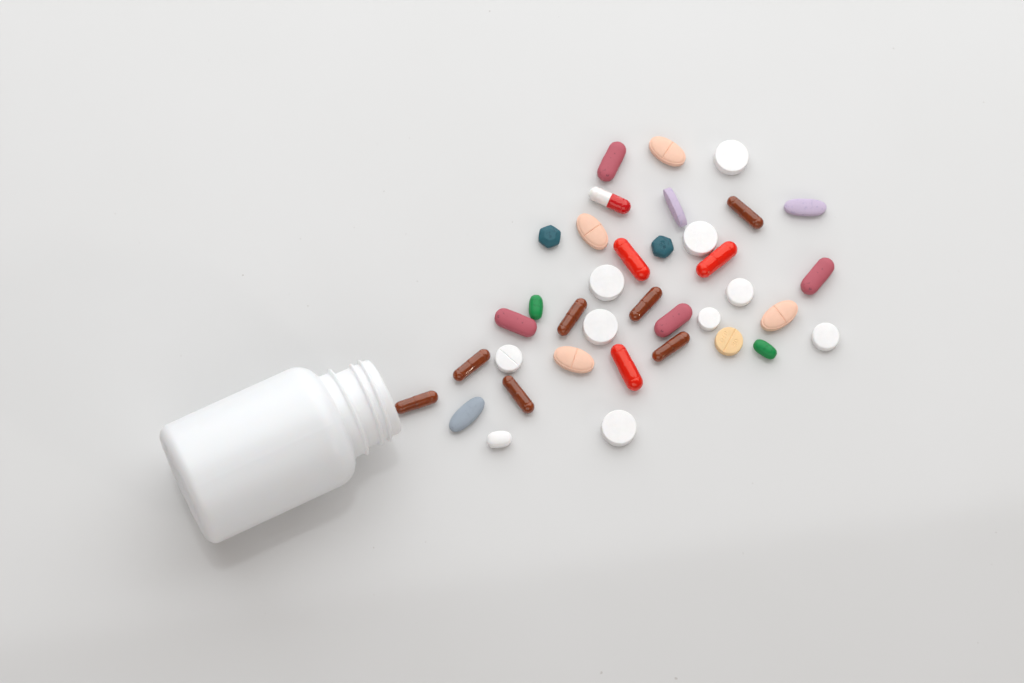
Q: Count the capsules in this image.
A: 11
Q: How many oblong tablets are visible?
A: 14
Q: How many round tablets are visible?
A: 10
